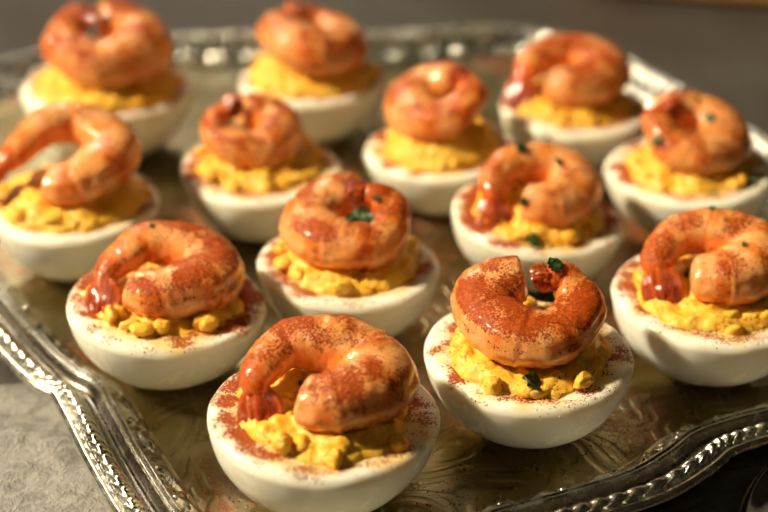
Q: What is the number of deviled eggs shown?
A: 13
